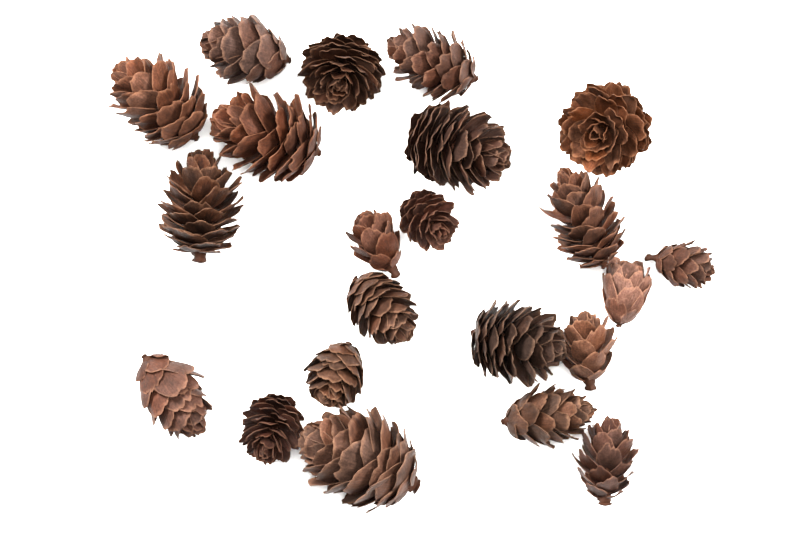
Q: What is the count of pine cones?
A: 22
